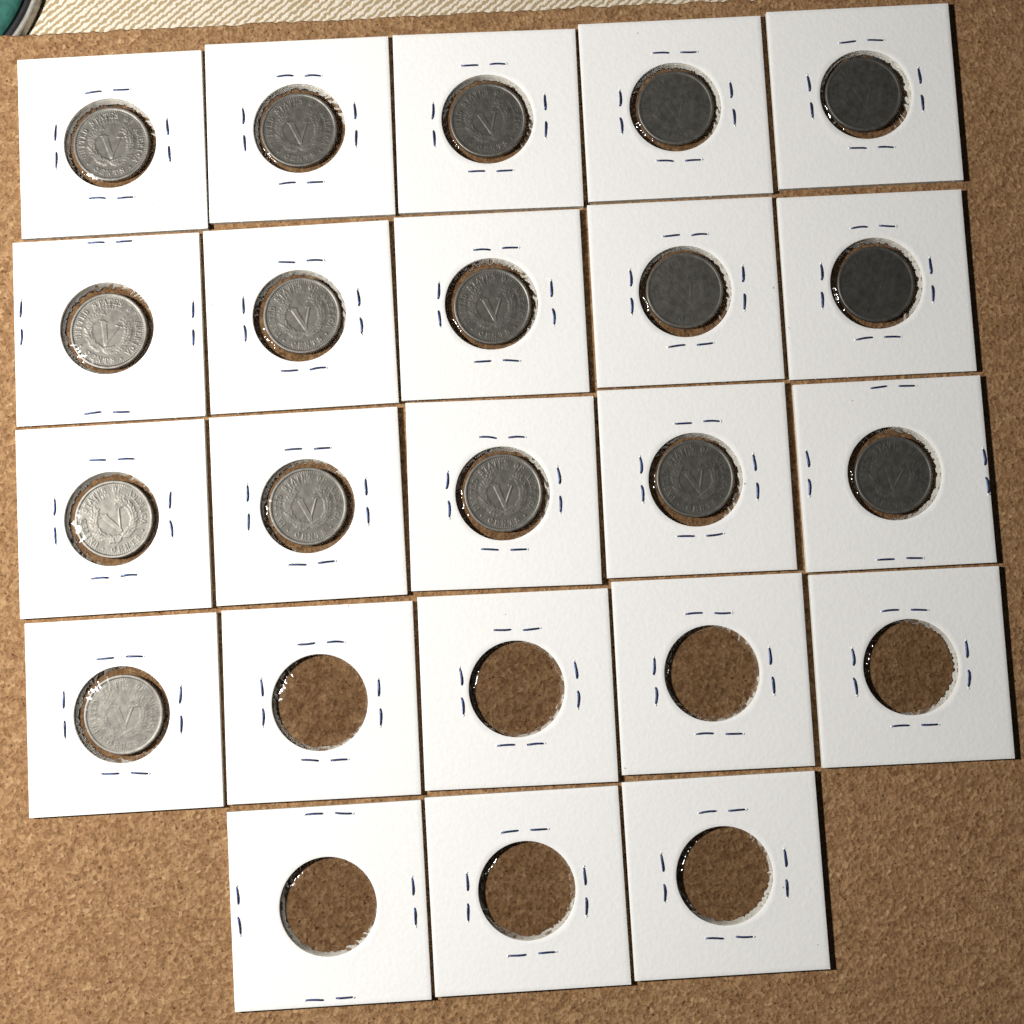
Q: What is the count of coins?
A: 16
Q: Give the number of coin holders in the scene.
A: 23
